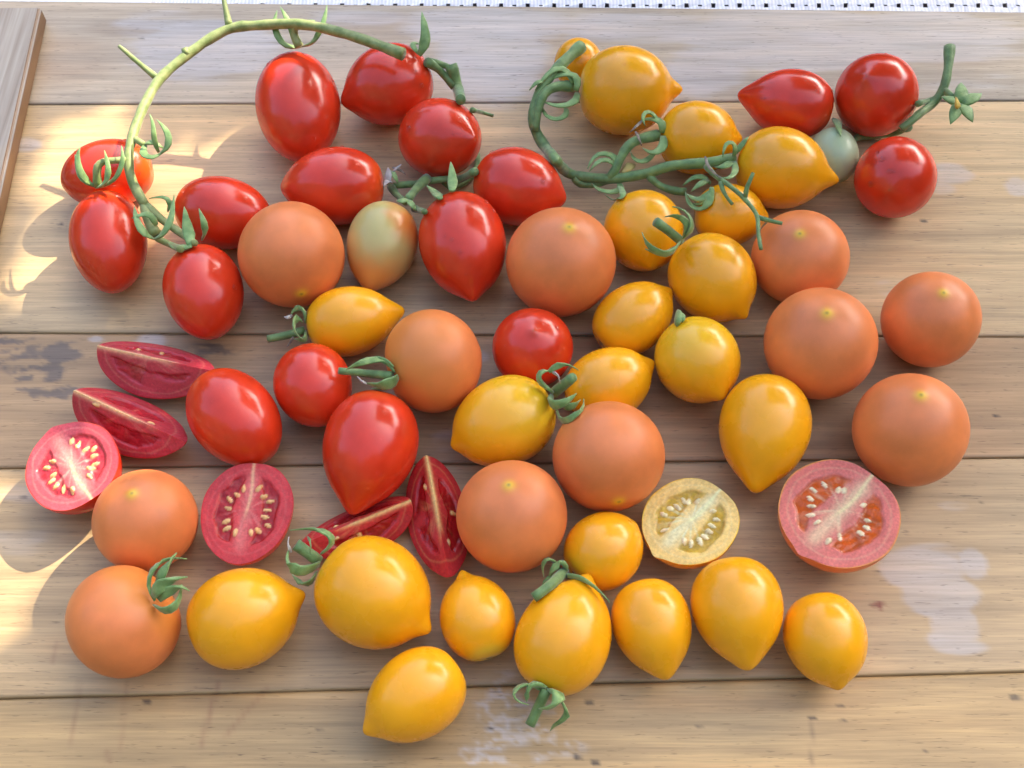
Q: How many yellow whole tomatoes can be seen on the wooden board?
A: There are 22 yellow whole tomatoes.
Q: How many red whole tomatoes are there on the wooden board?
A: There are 17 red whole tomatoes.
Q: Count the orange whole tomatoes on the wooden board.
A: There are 11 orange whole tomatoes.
